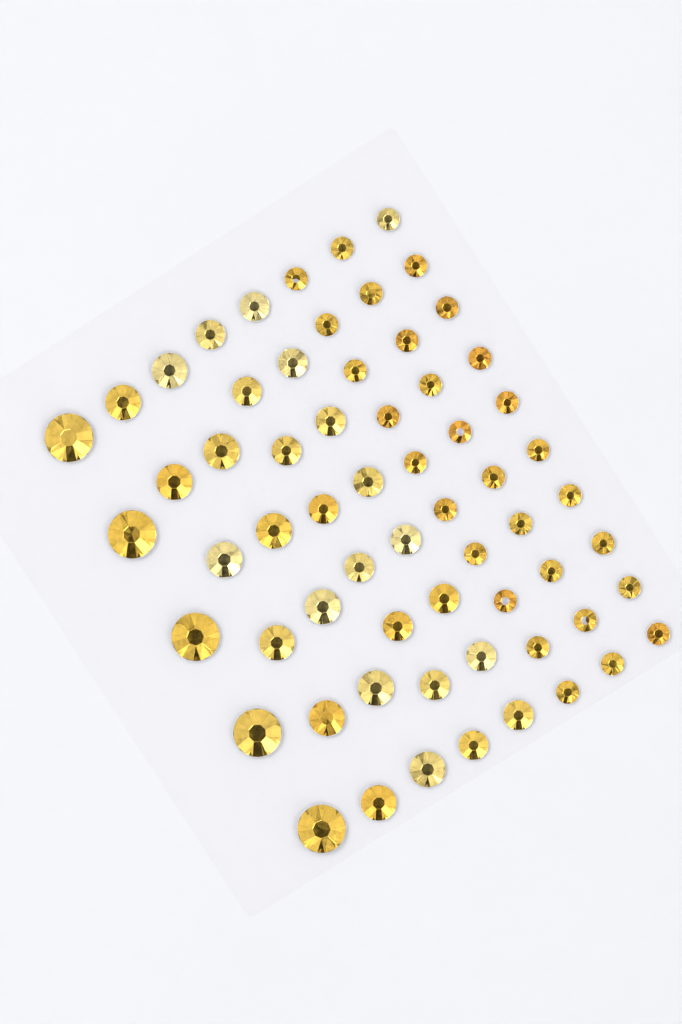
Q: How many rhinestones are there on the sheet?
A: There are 63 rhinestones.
